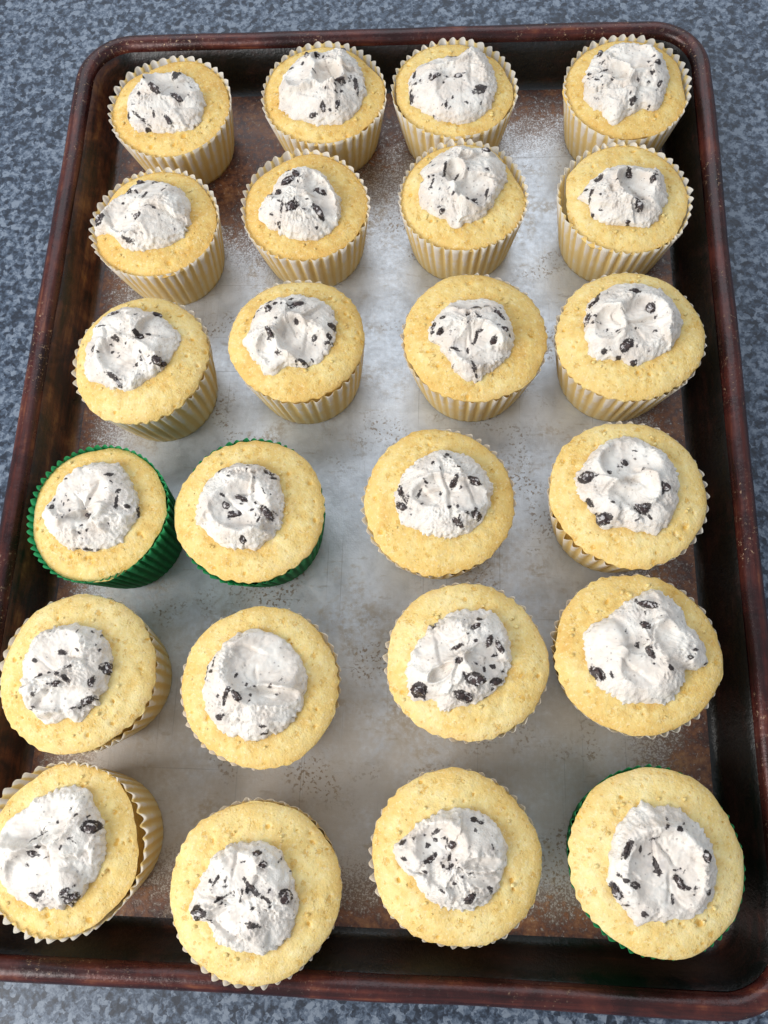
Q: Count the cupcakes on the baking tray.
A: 24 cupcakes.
